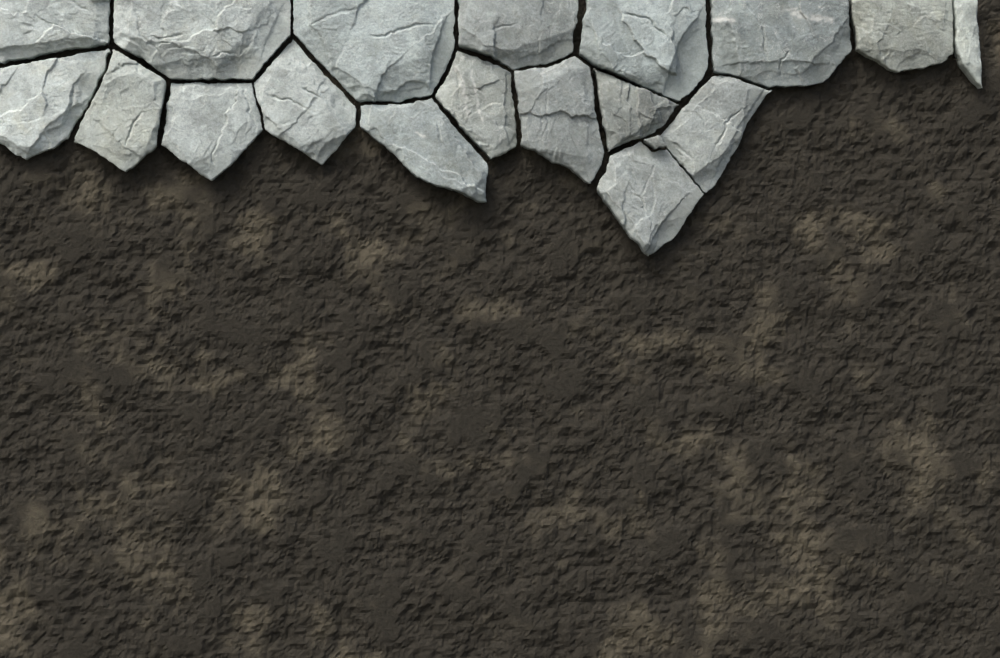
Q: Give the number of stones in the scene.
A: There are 19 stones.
